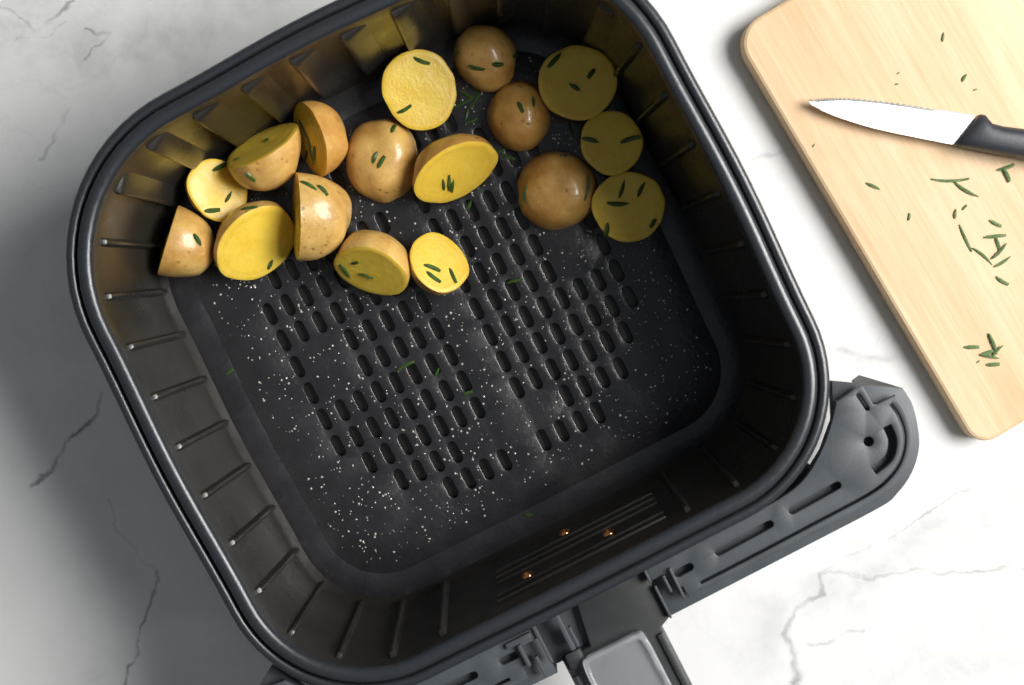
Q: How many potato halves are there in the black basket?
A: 17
